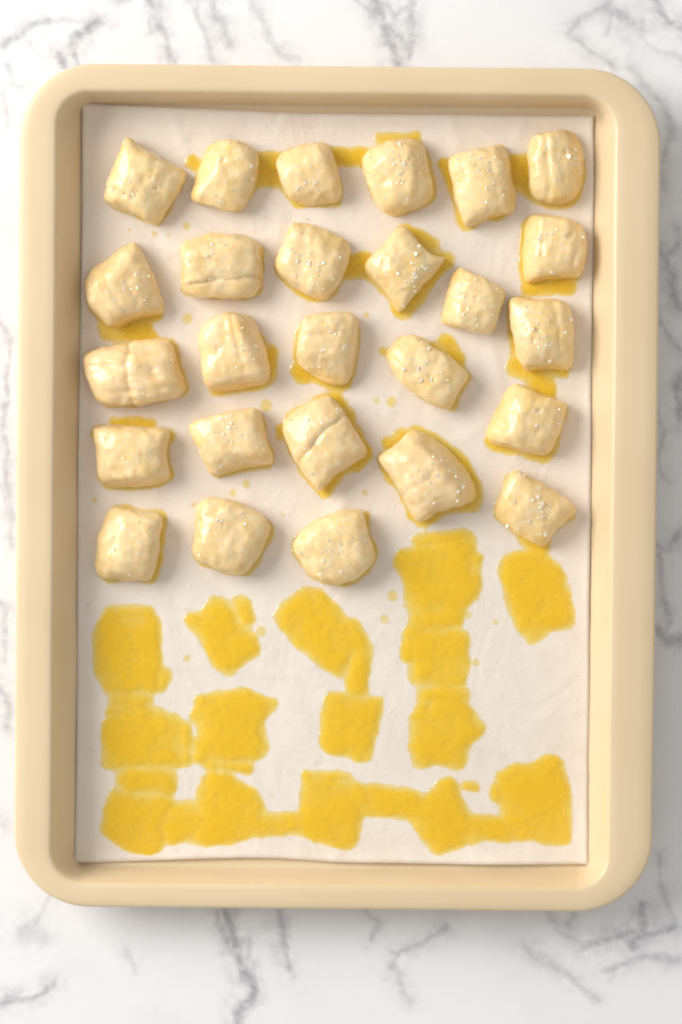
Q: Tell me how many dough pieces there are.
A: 26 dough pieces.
